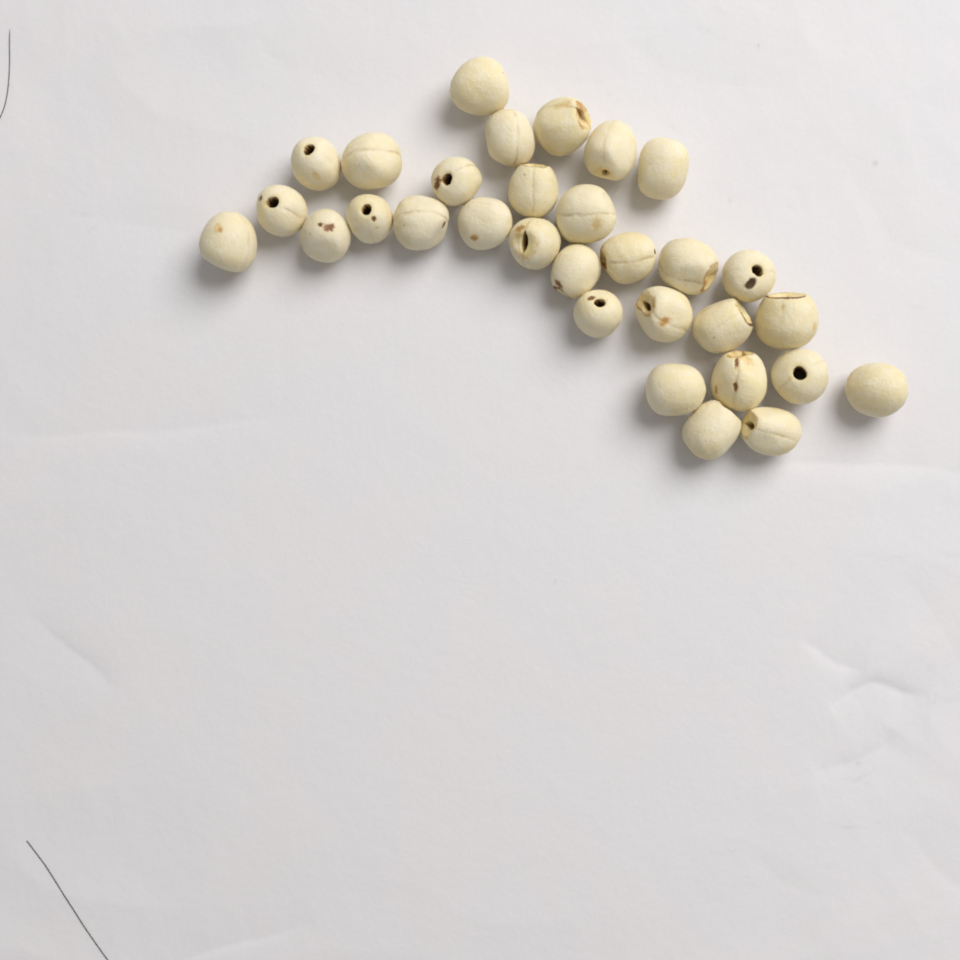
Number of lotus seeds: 31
